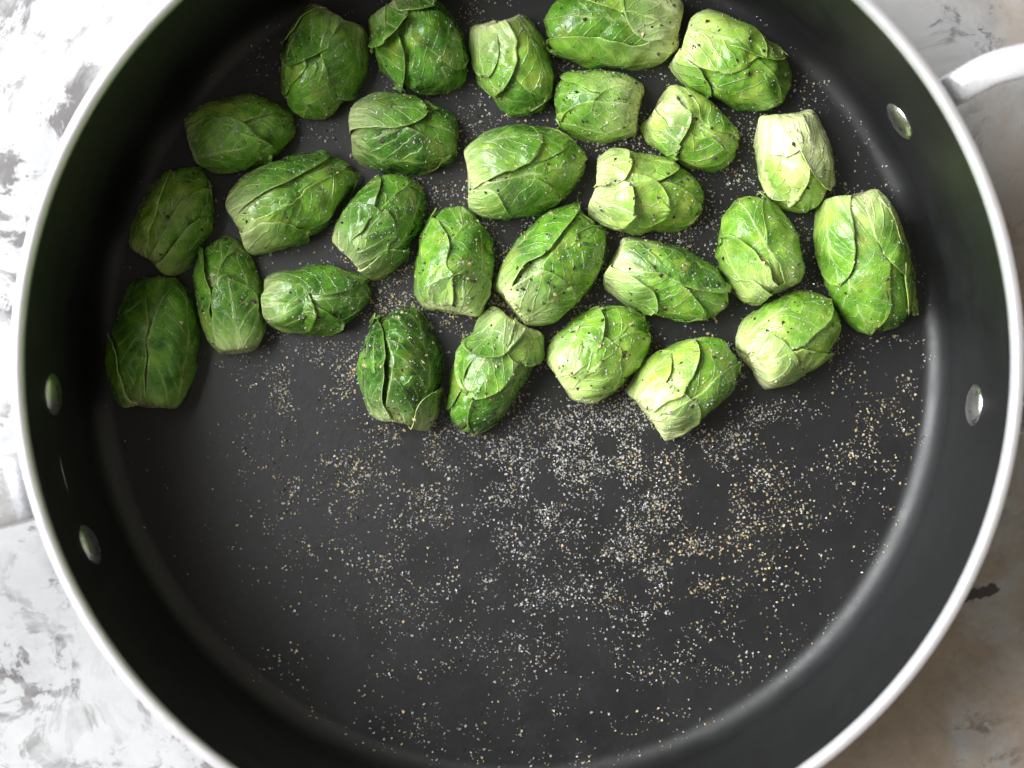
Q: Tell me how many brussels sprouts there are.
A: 28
